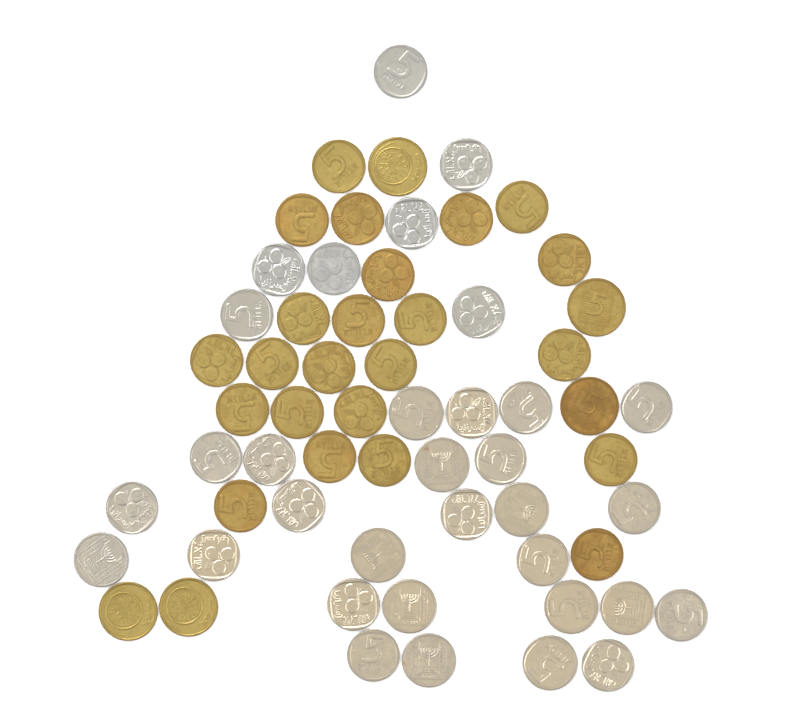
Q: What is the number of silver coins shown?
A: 33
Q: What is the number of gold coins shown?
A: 28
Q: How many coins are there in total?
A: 61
